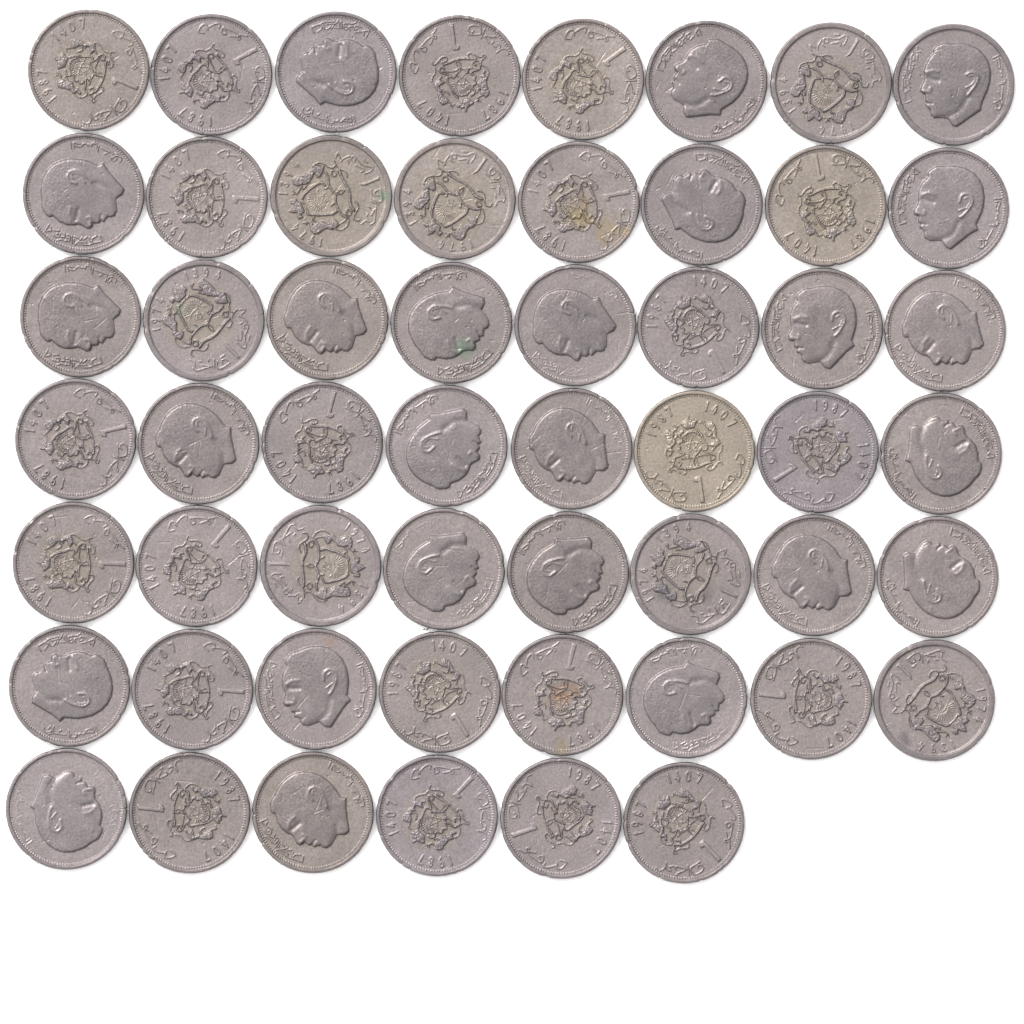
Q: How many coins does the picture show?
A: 54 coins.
